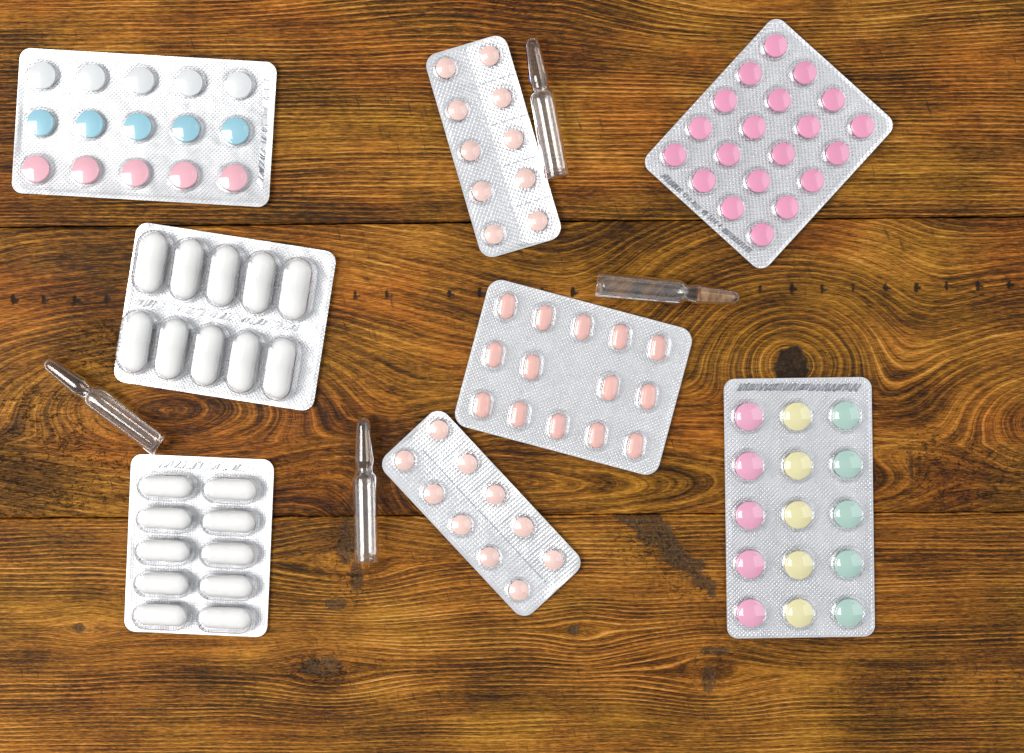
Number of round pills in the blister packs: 70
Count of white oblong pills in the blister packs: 20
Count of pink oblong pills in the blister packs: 14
